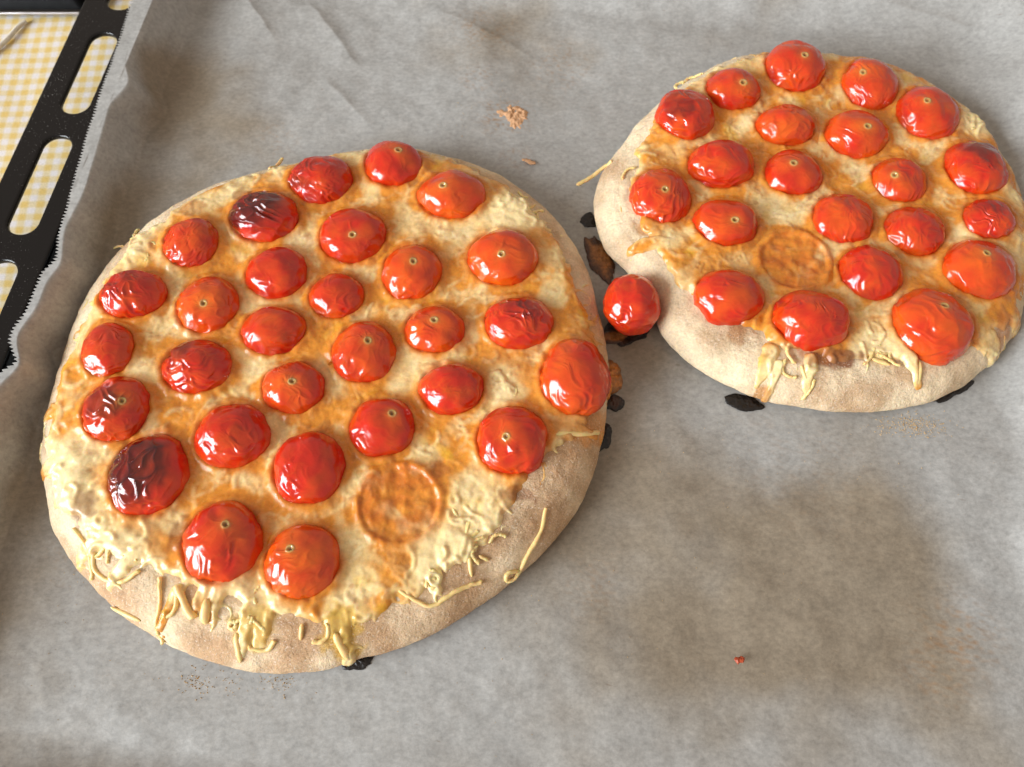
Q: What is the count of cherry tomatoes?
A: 51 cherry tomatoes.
